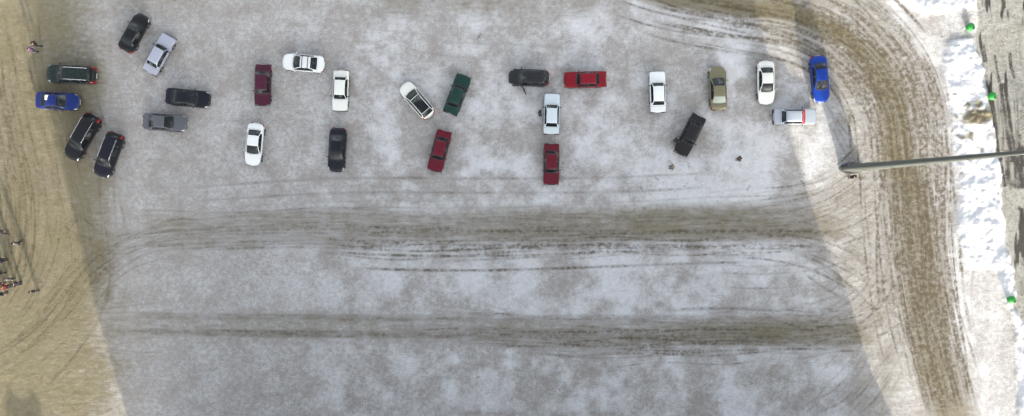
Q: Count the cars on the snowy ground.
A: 26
